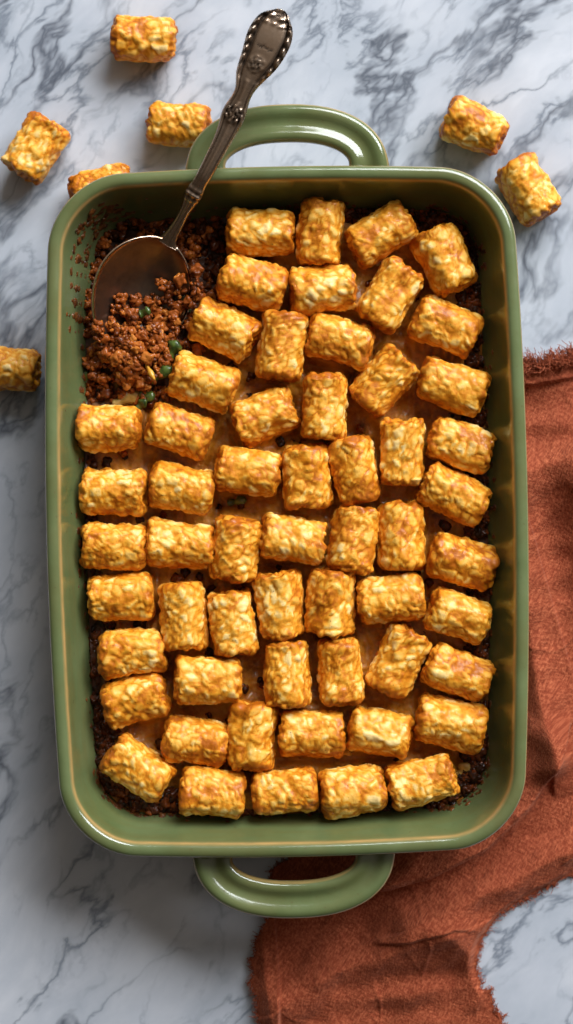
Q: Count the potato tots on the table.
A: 64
